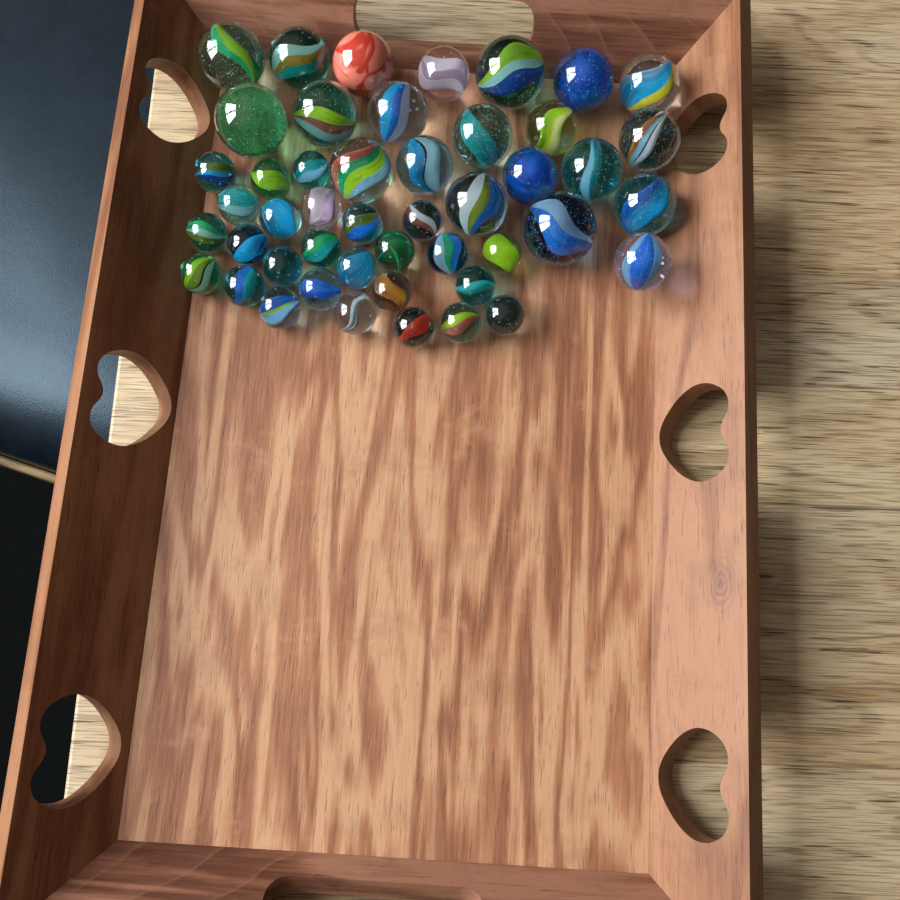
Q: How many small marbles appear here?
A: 26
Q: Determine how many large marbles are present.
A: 21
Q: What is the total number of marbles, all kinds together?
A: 47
